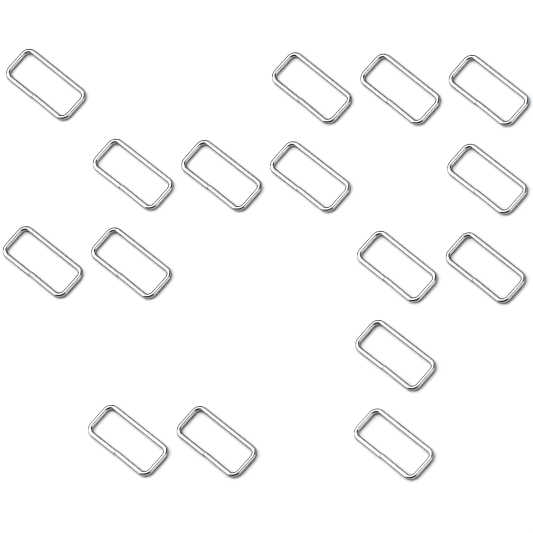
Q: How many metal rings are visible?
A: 16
